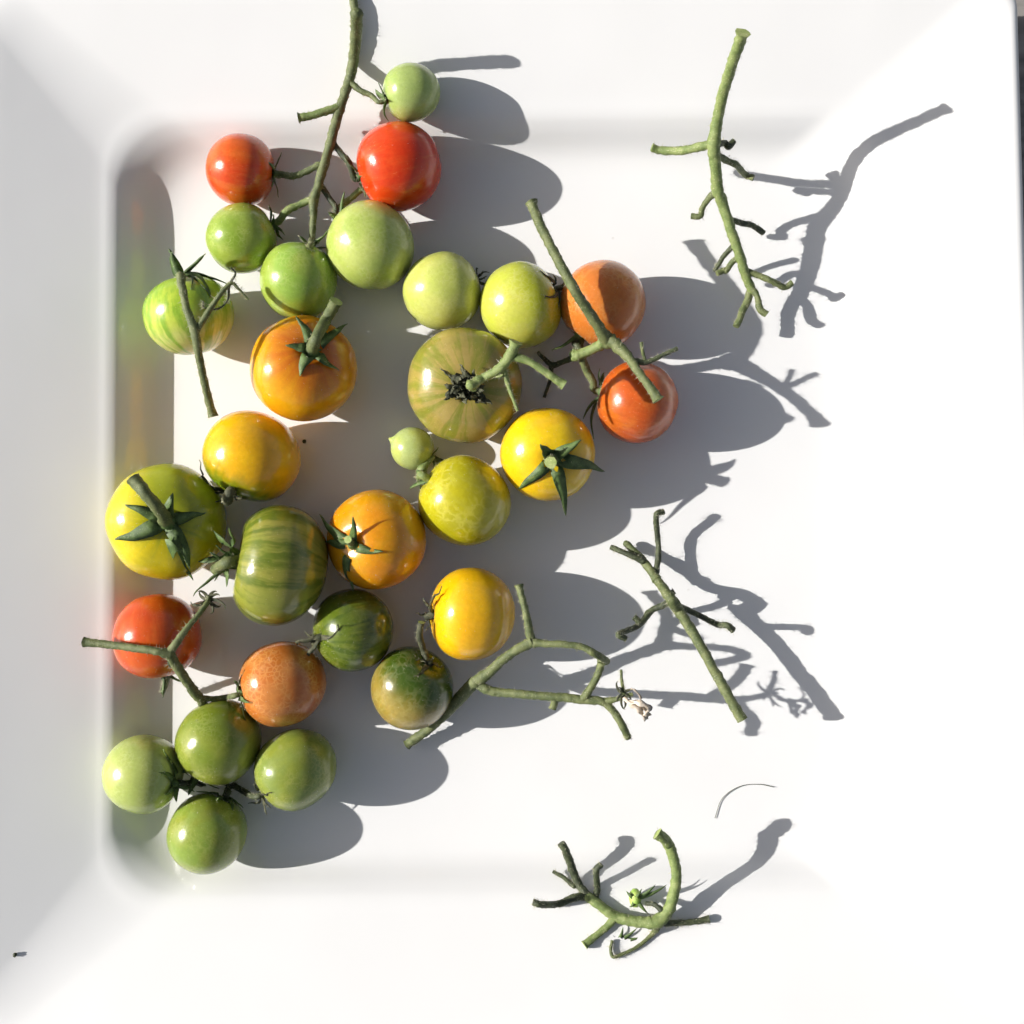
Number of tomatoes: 29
